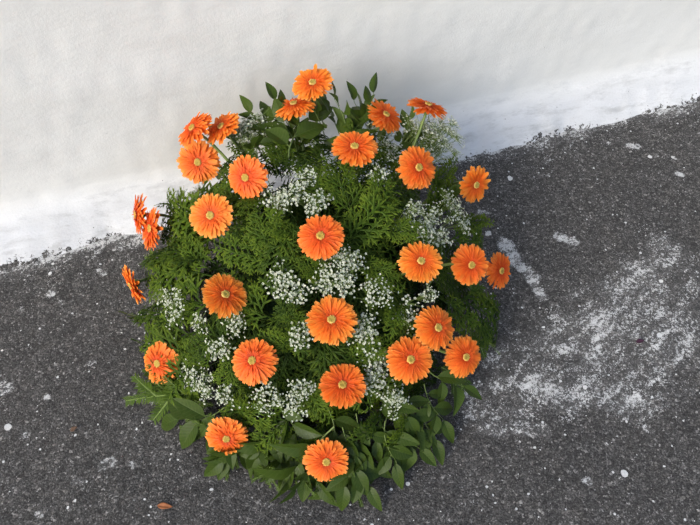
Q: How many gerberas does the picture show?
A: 29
